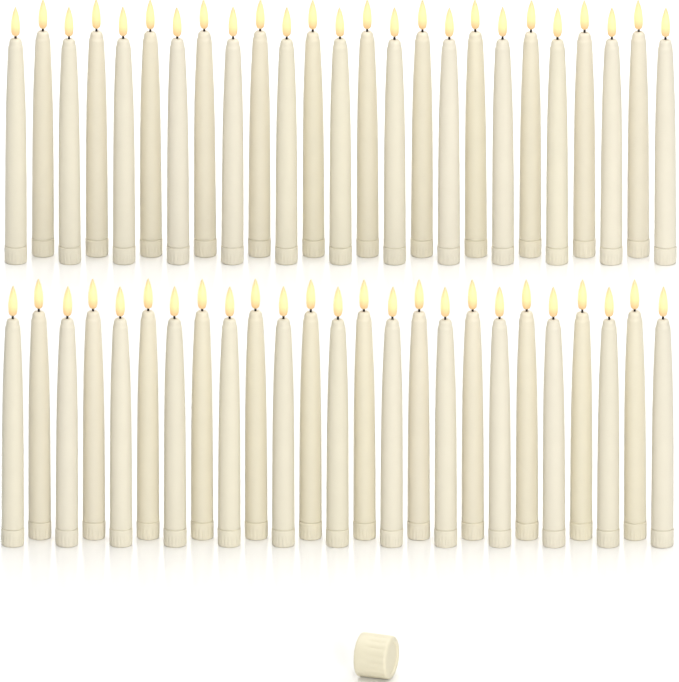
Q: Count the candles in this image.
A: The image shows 50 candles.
